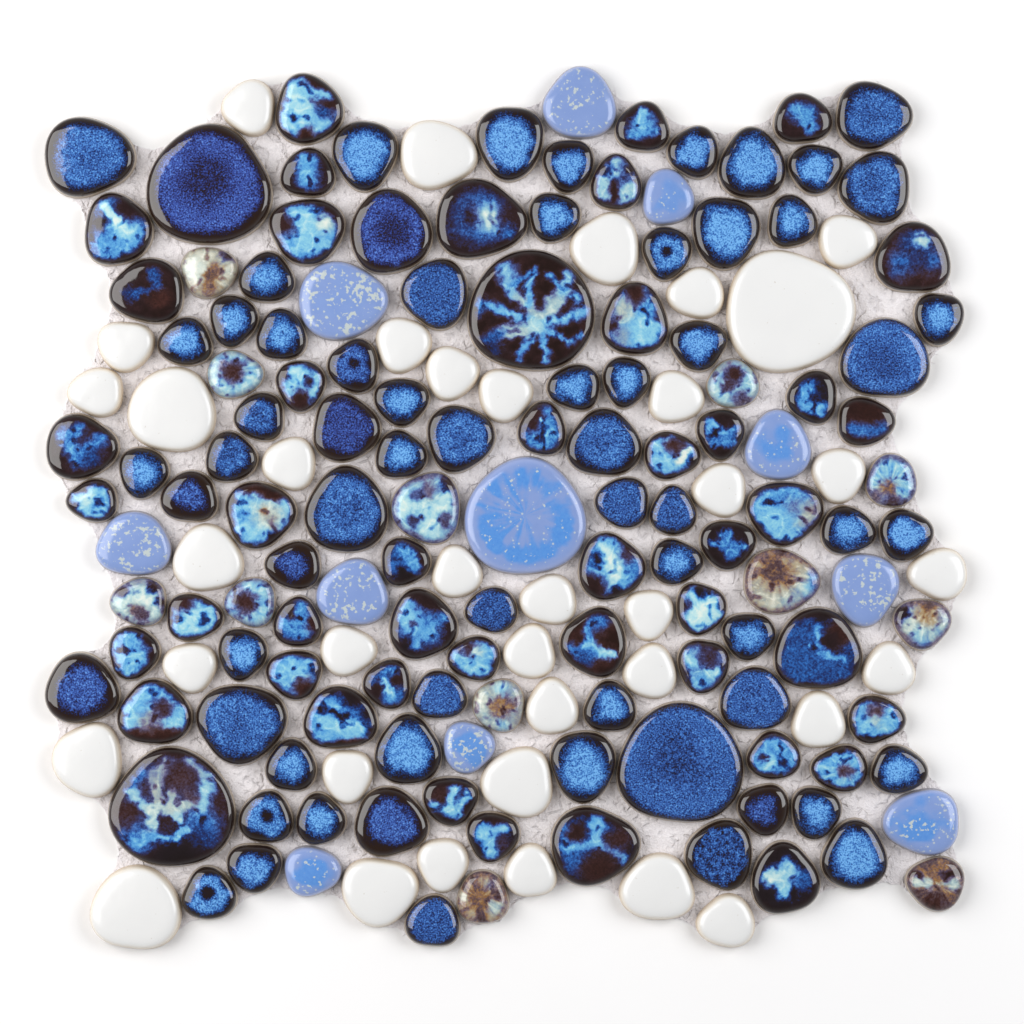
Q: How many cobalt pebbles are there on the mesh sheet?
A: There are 65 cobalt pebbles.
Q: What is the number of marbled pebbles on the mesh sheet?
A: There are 58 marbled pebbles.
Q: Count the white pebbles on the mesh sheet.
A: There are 37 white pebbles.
